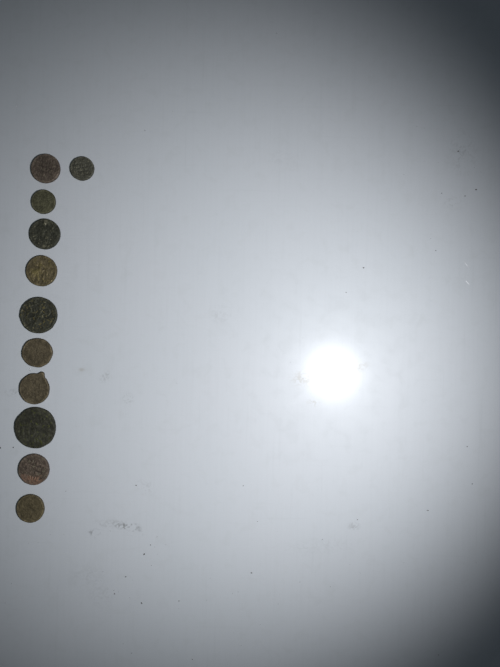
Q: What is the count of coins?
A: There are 11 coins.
